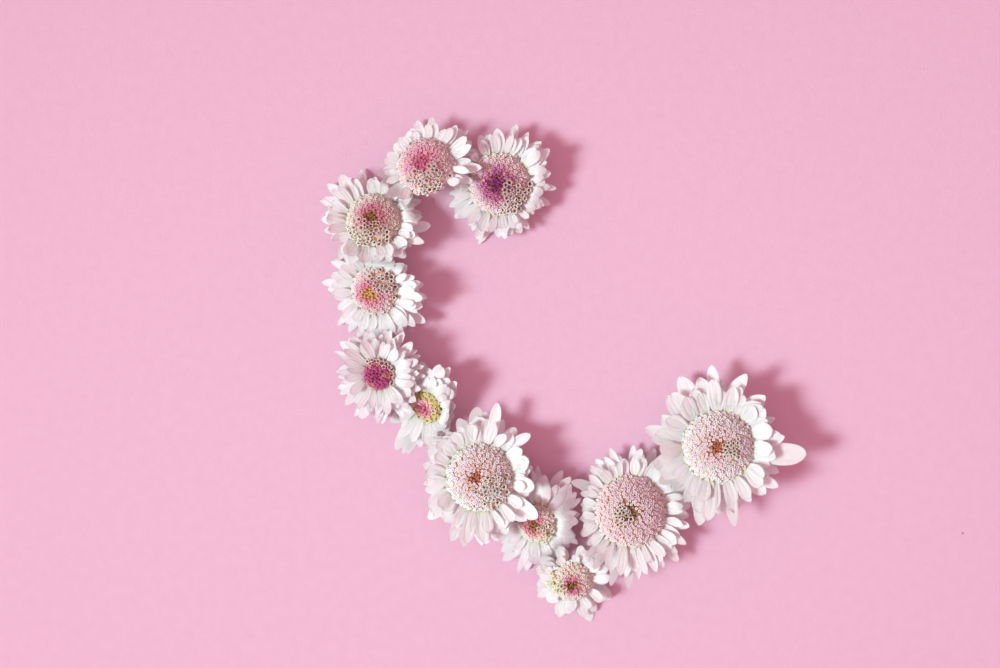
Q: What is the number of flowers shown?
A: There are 11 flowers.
